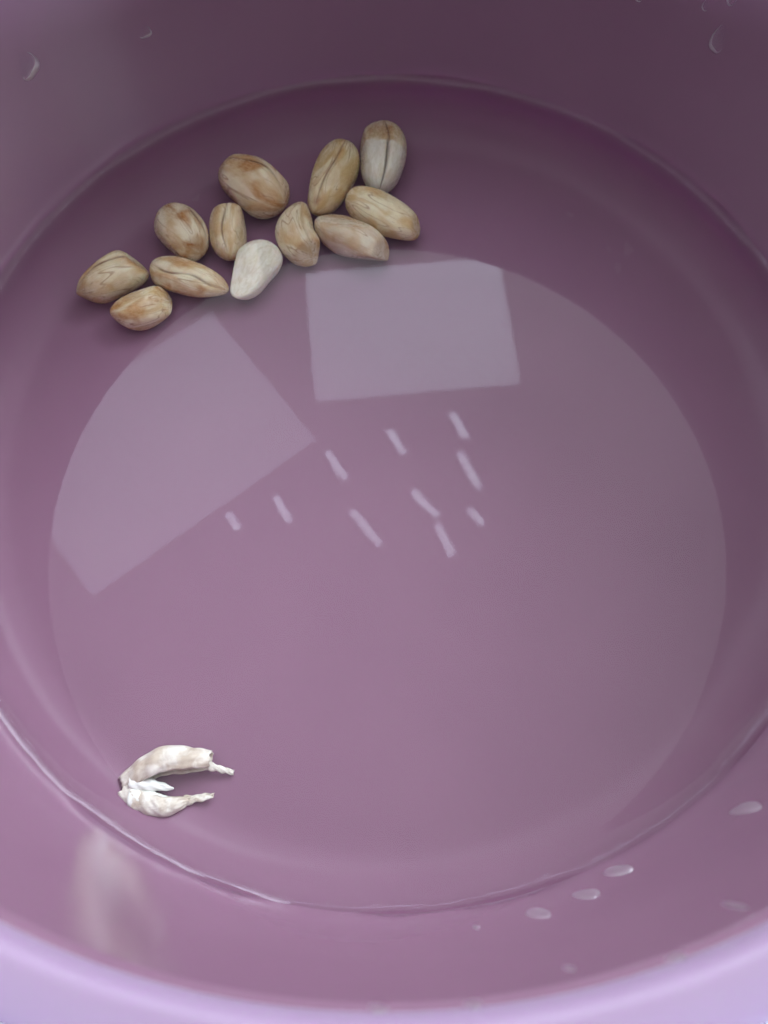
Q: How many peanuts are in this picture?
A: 12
